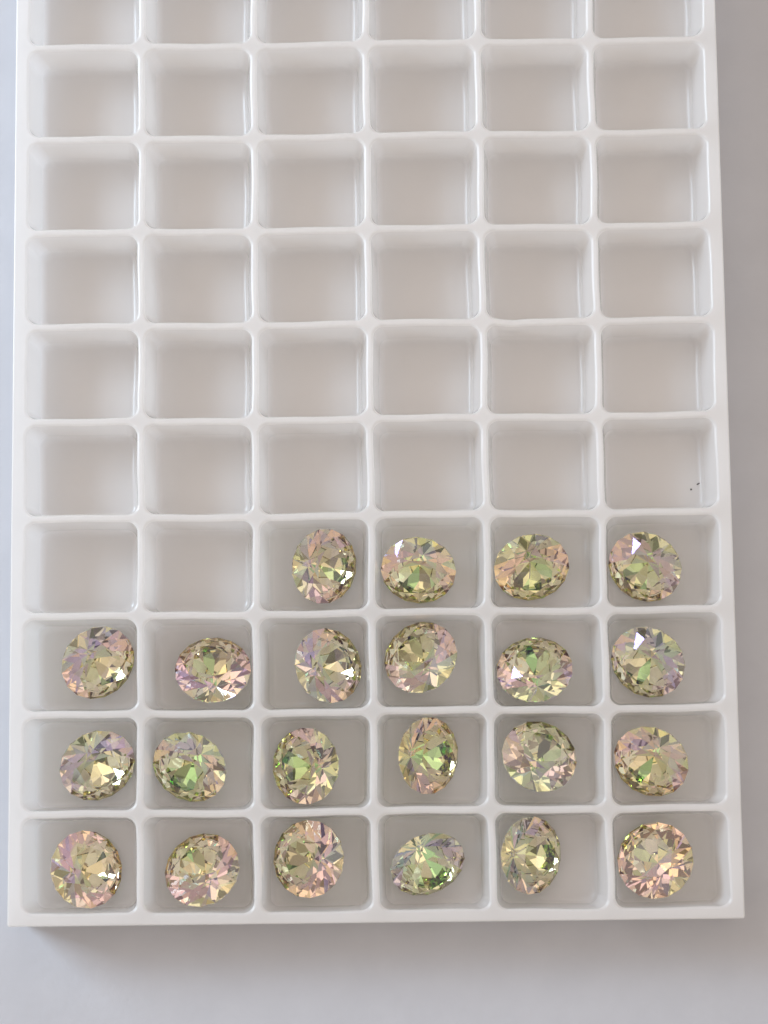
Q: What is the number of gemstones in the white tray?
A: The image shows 22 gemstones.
